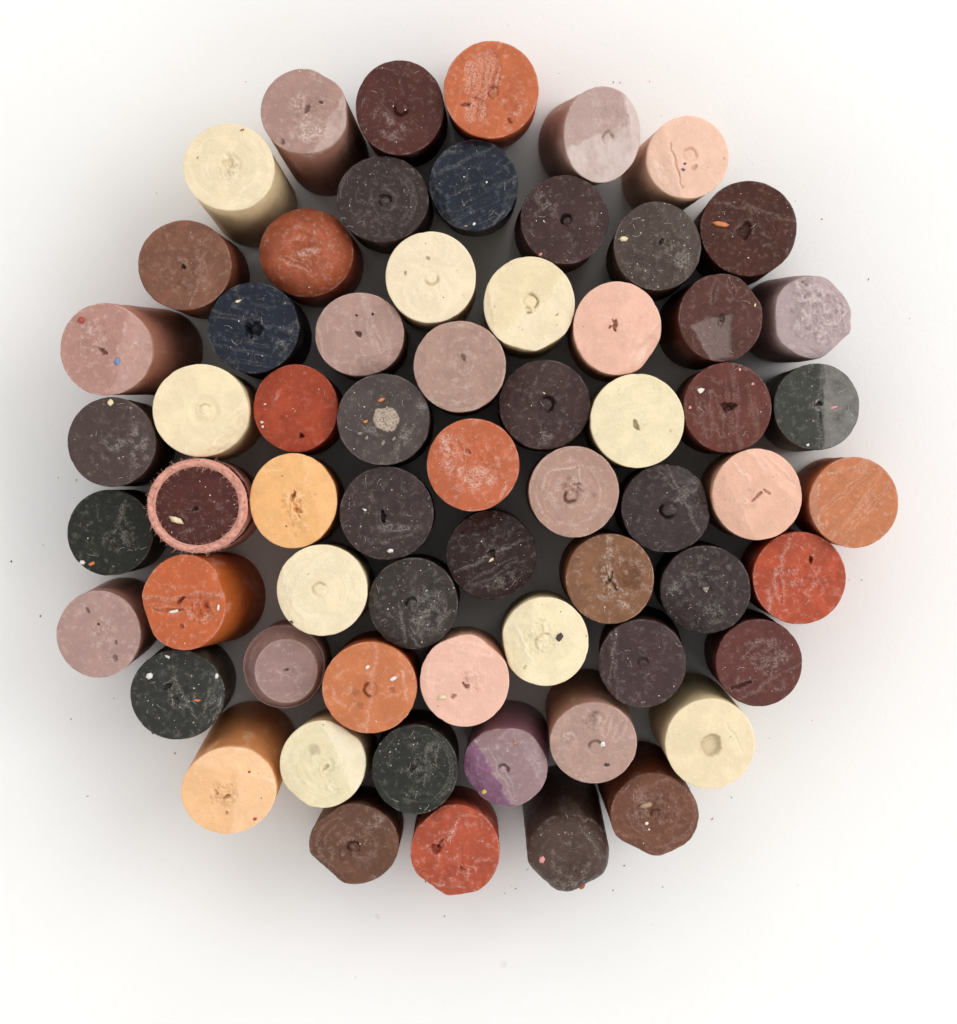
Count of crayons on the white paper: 64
